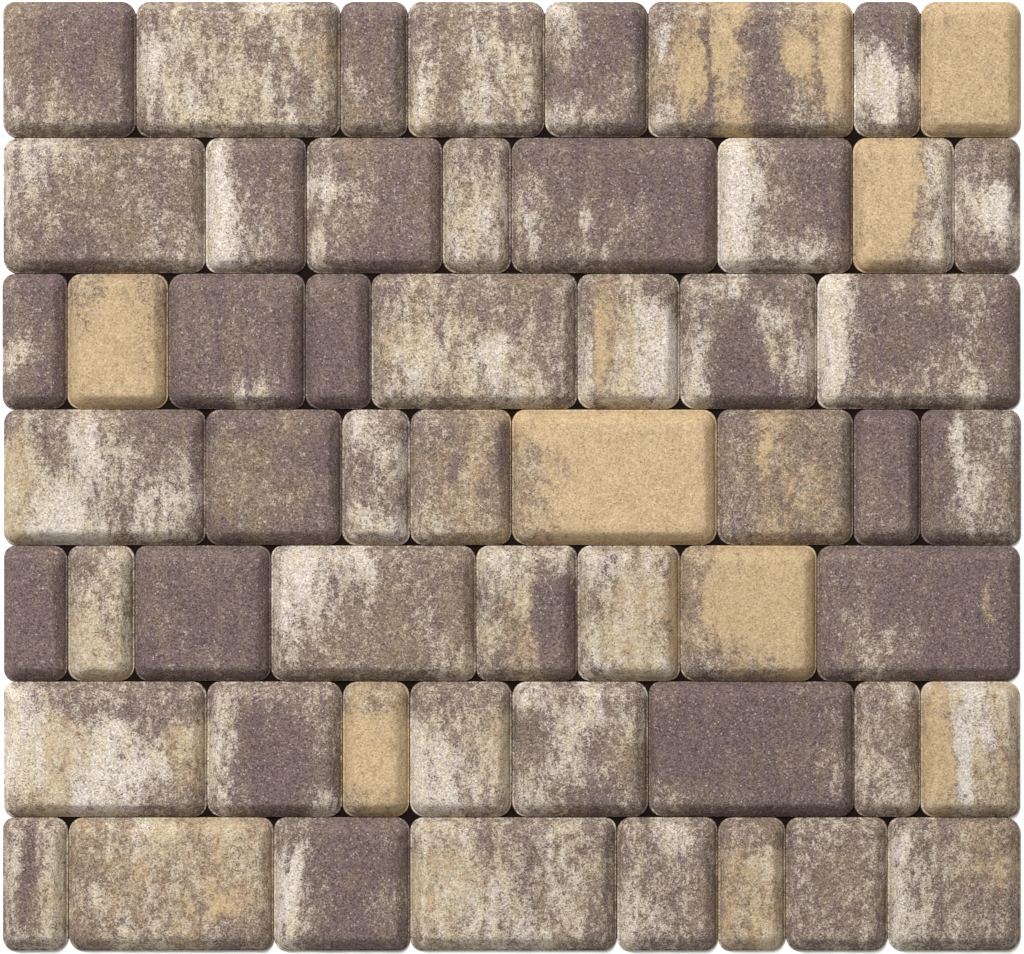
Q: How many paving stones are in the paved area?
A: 56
